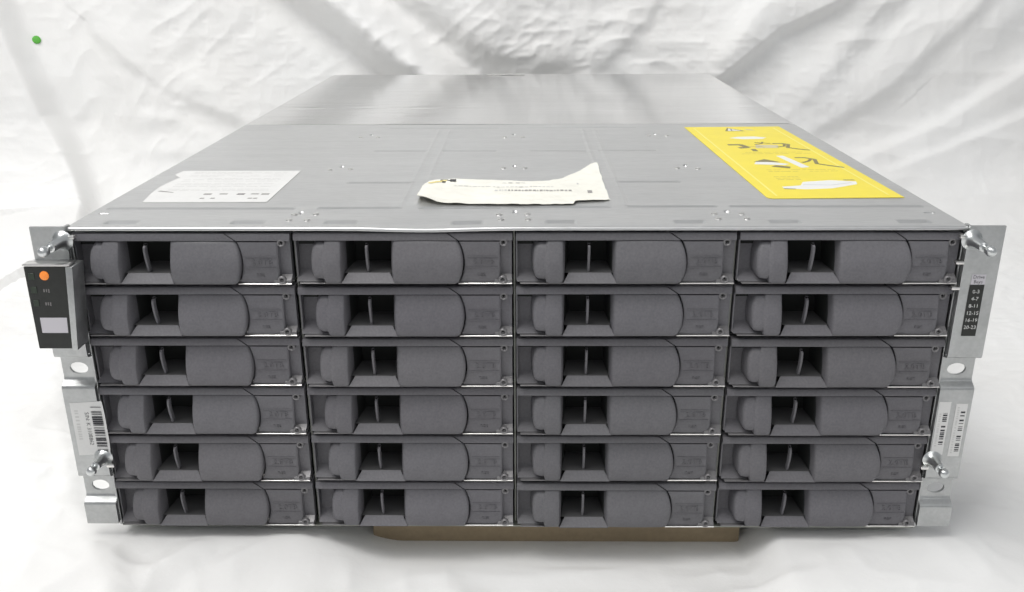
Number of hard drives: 24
